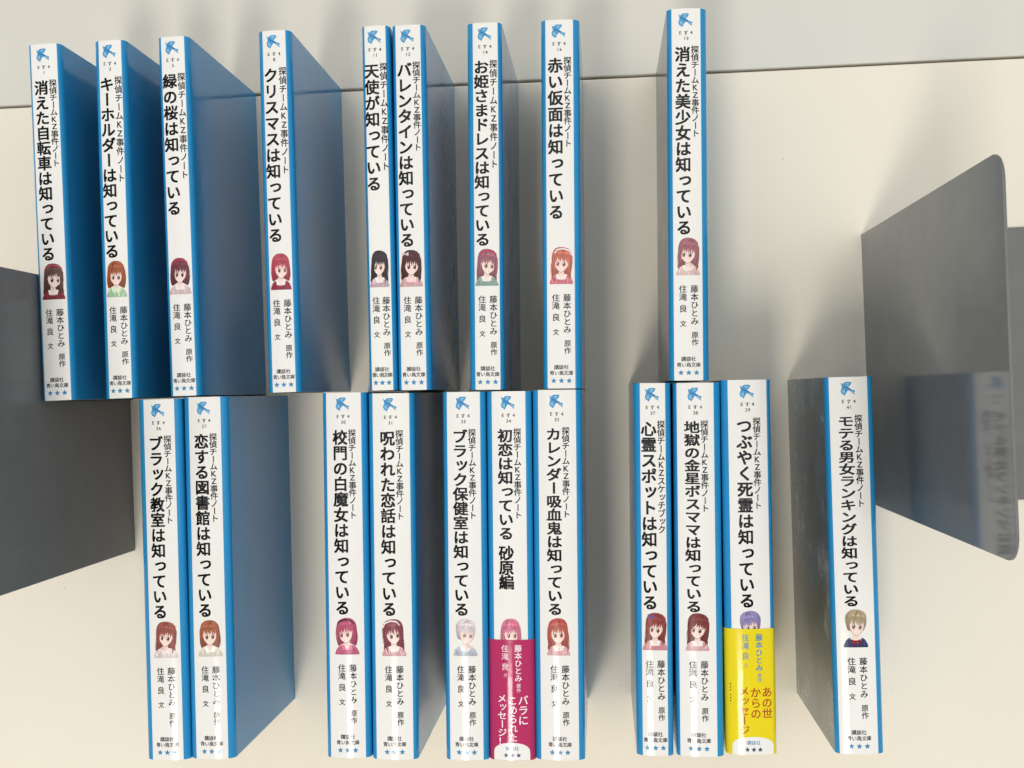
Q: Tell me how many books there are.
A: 20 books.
